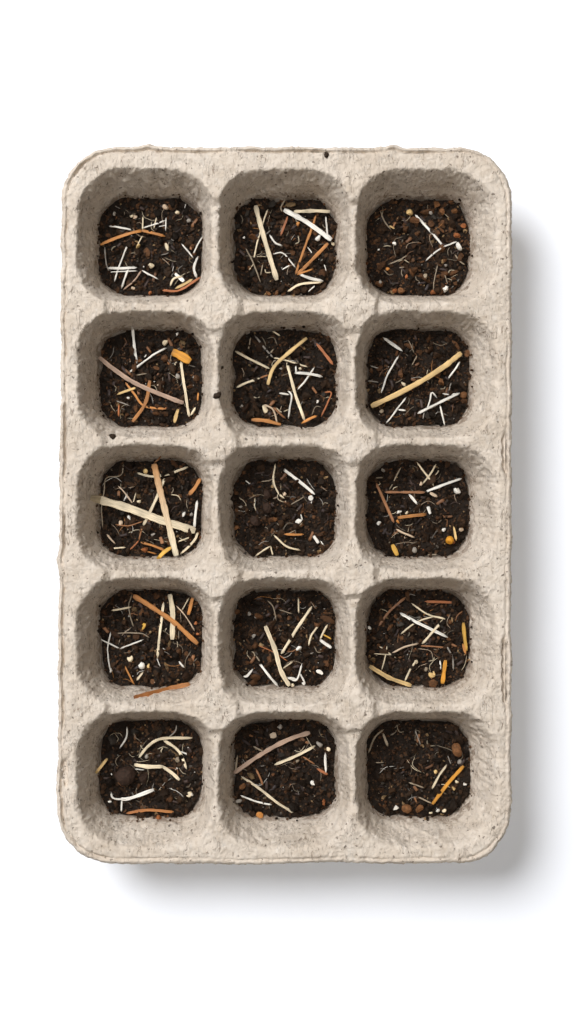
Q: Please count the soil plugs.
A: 15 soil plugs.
